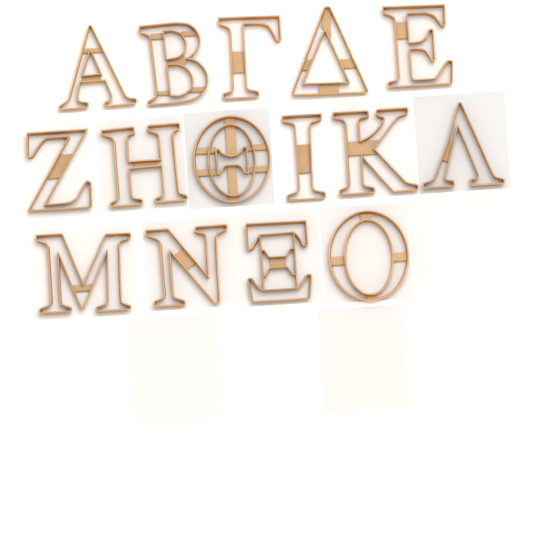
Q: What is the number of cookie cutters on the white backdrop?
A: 15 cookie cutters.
